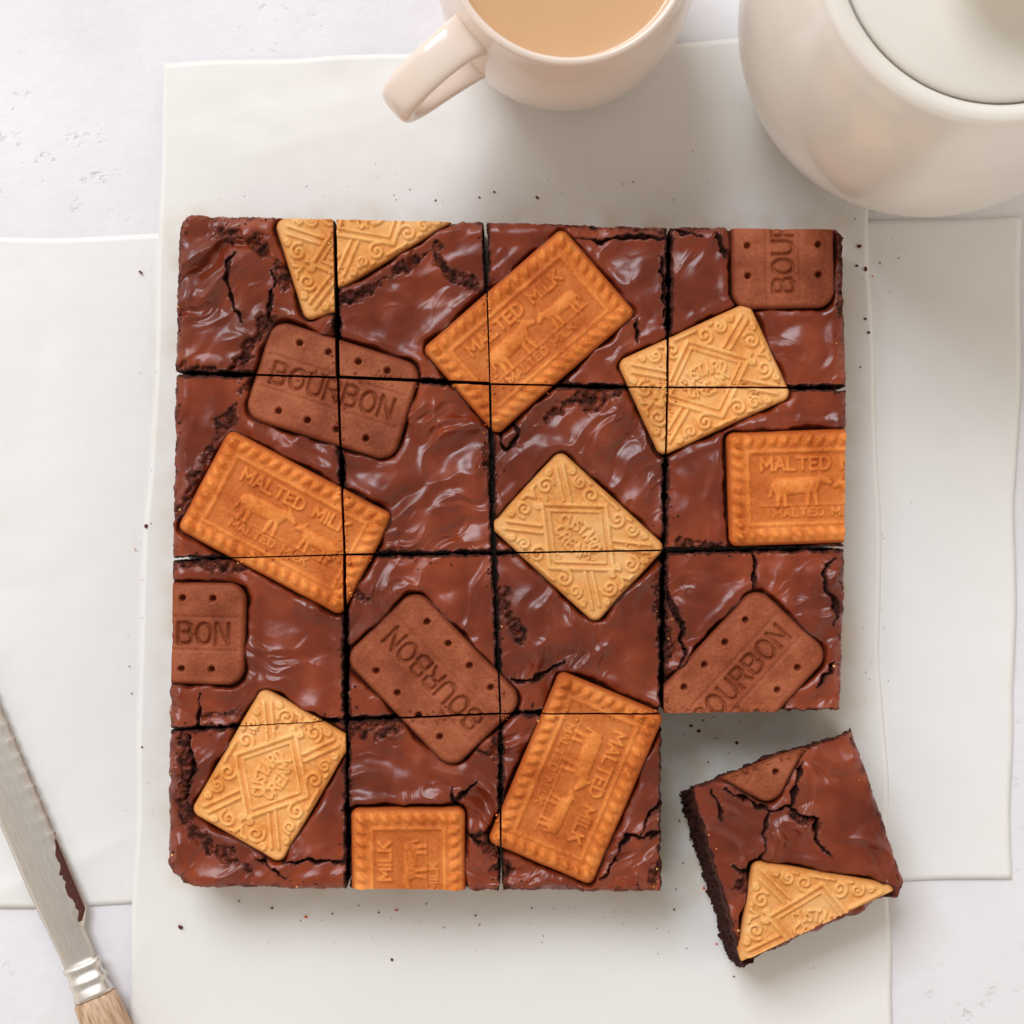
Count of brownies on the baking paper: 16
